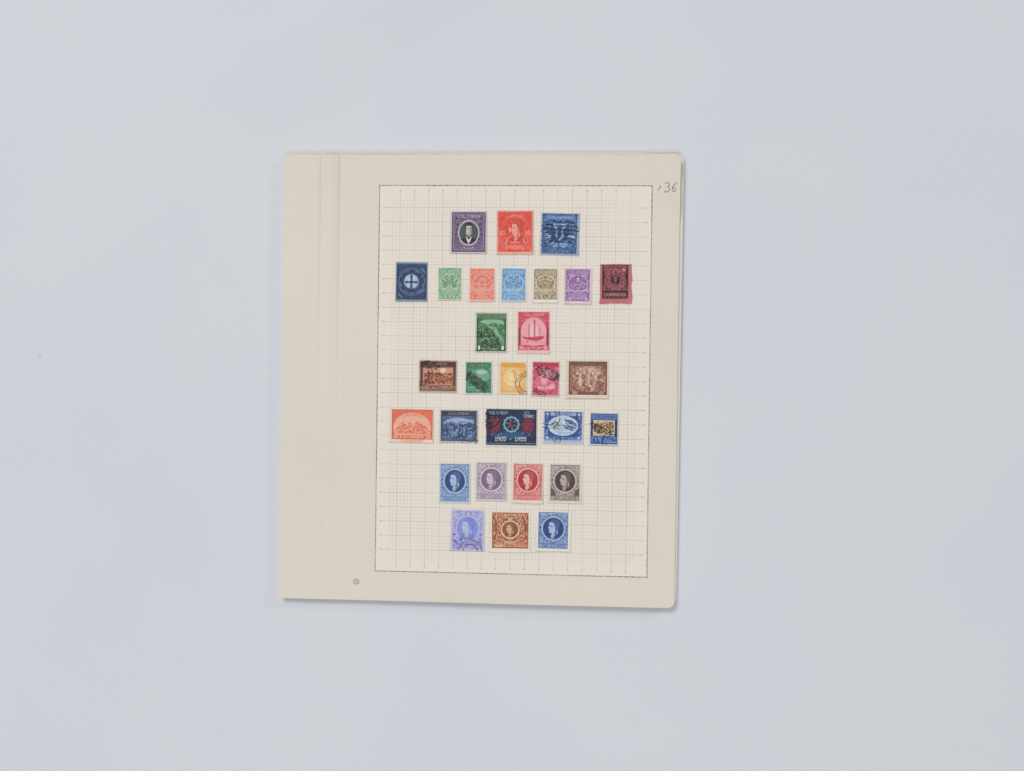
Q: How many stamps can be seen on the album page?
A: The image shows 29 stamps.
